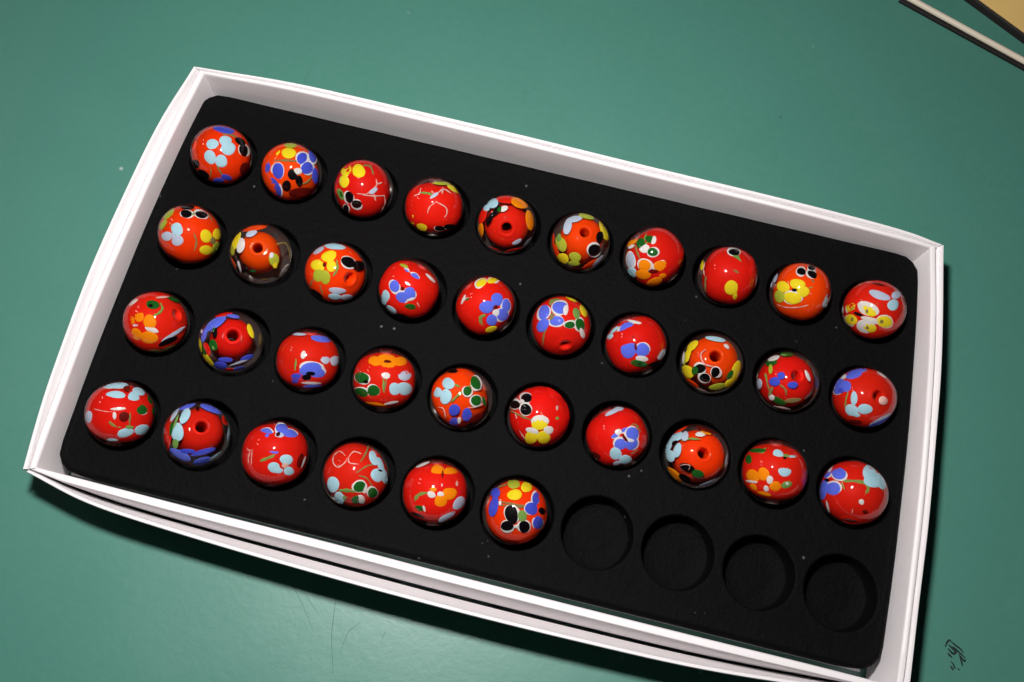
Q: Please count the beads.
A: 36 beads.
